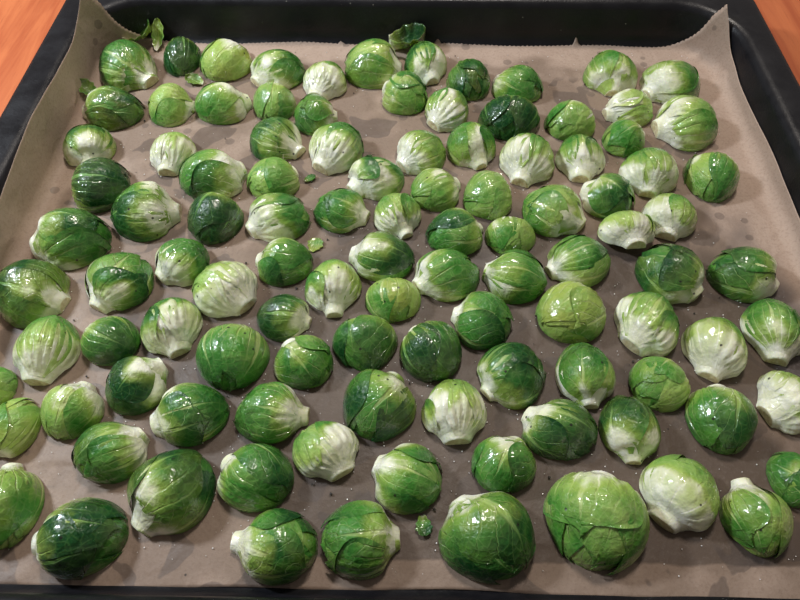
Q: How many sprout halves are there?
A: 107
